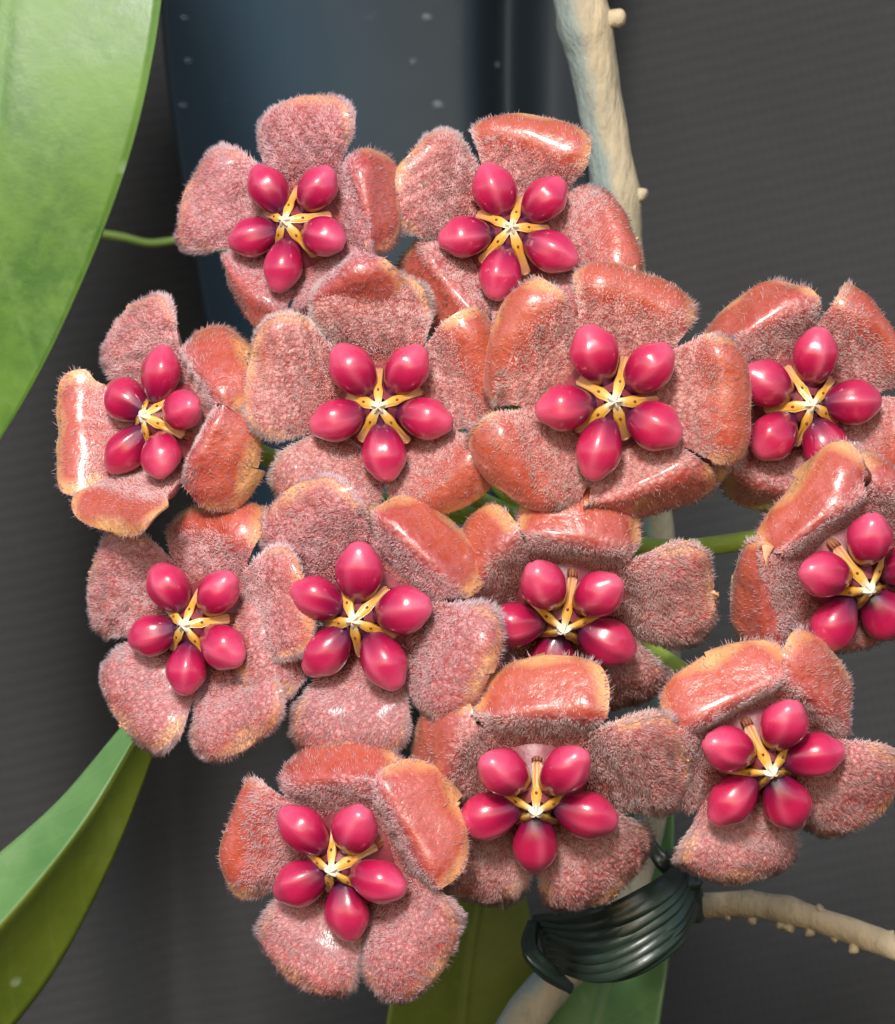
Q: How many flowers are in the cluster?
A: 13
